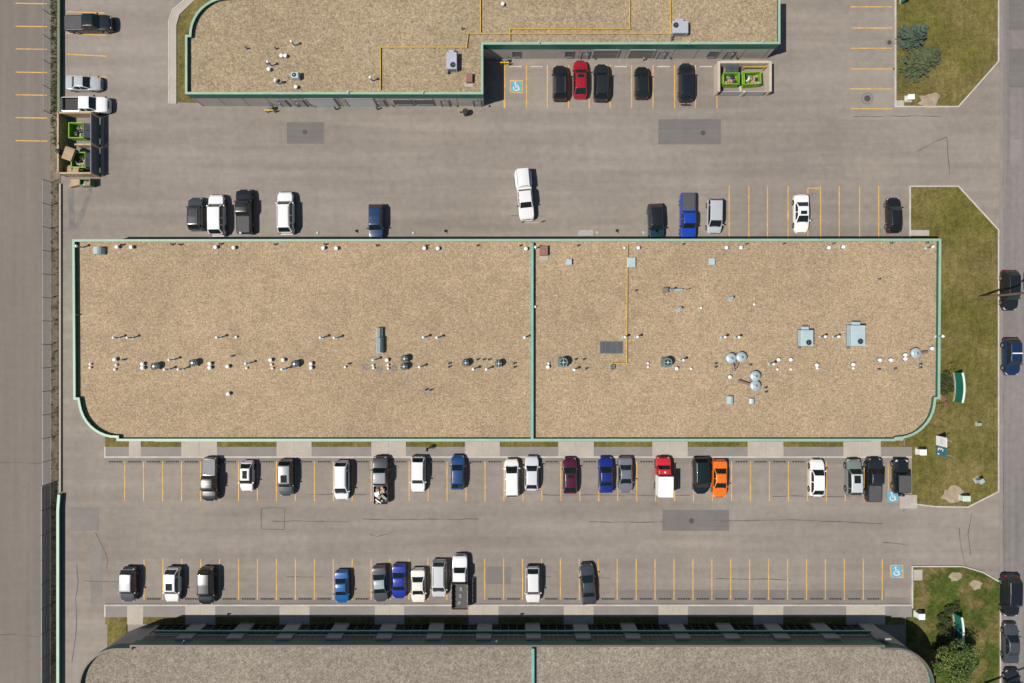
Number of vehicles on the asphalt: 54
